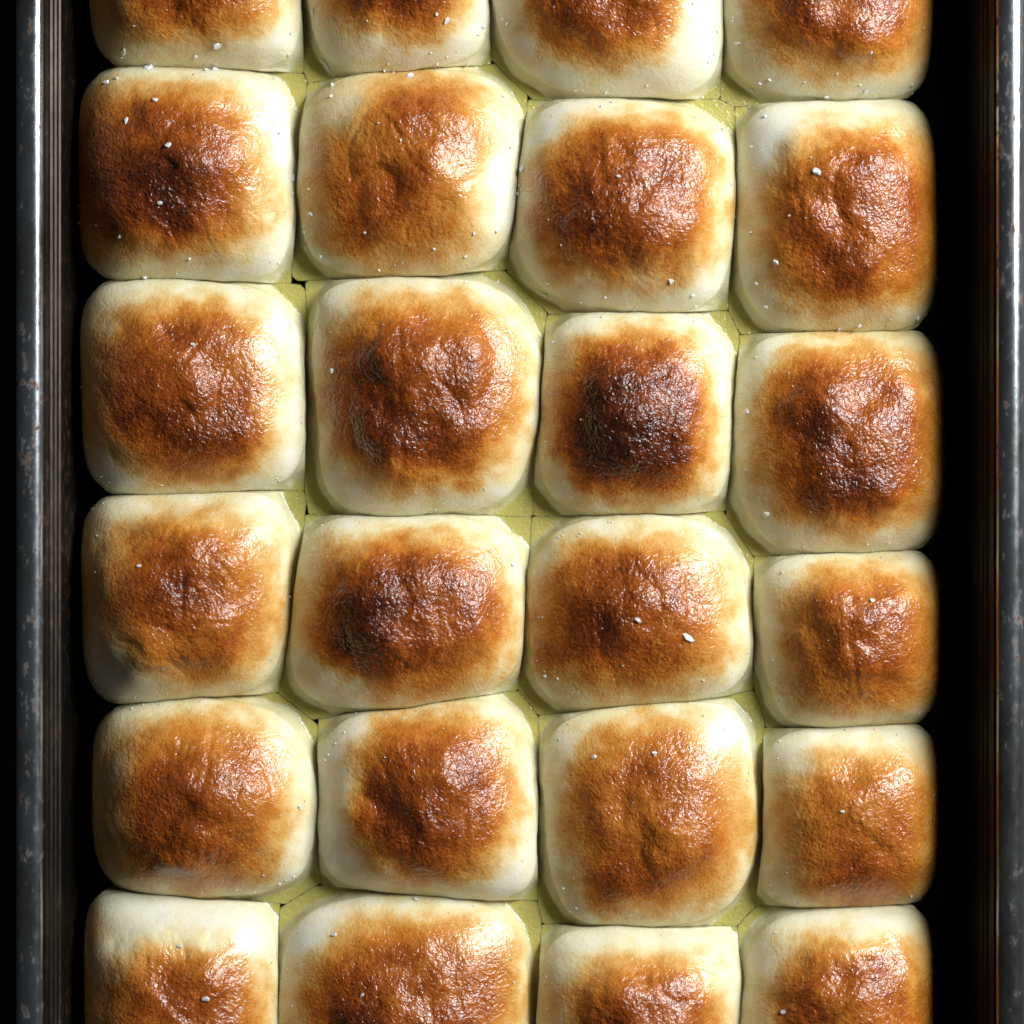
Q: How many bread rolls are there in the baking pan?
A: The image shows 24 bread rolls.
